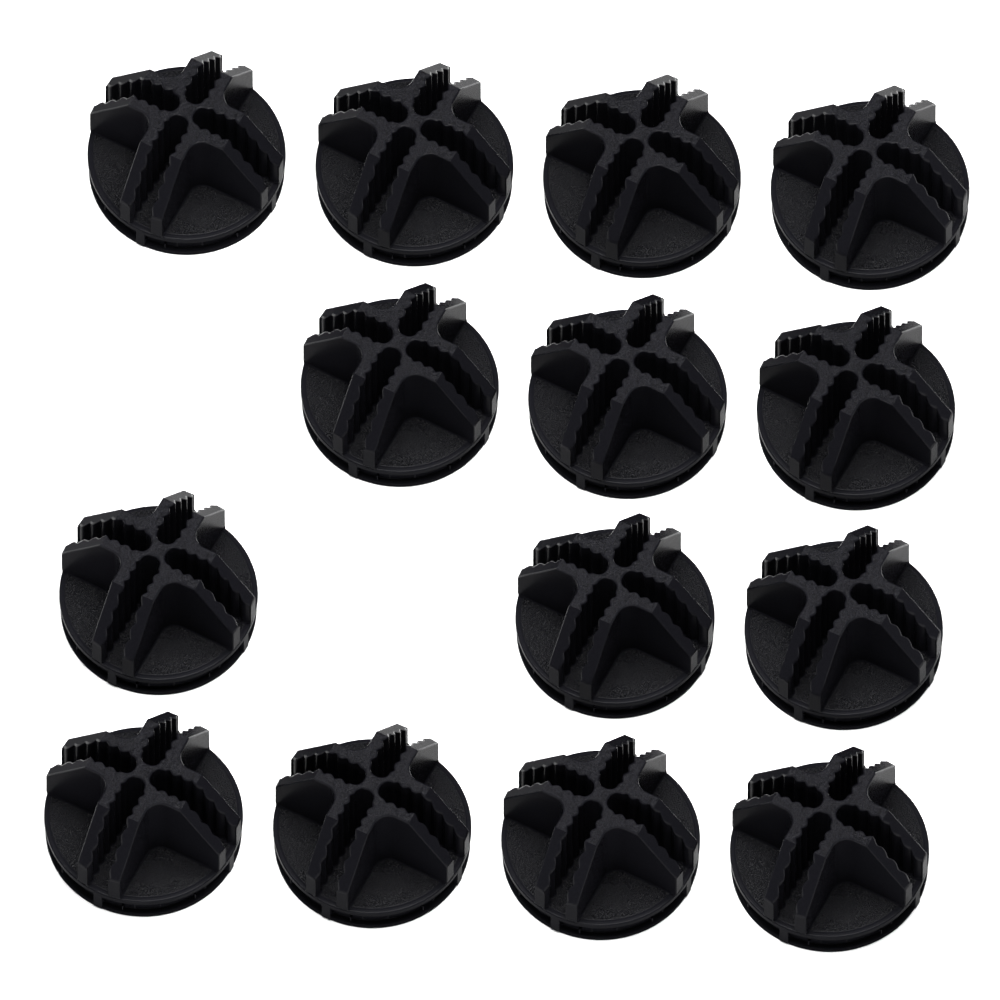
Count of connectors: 14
